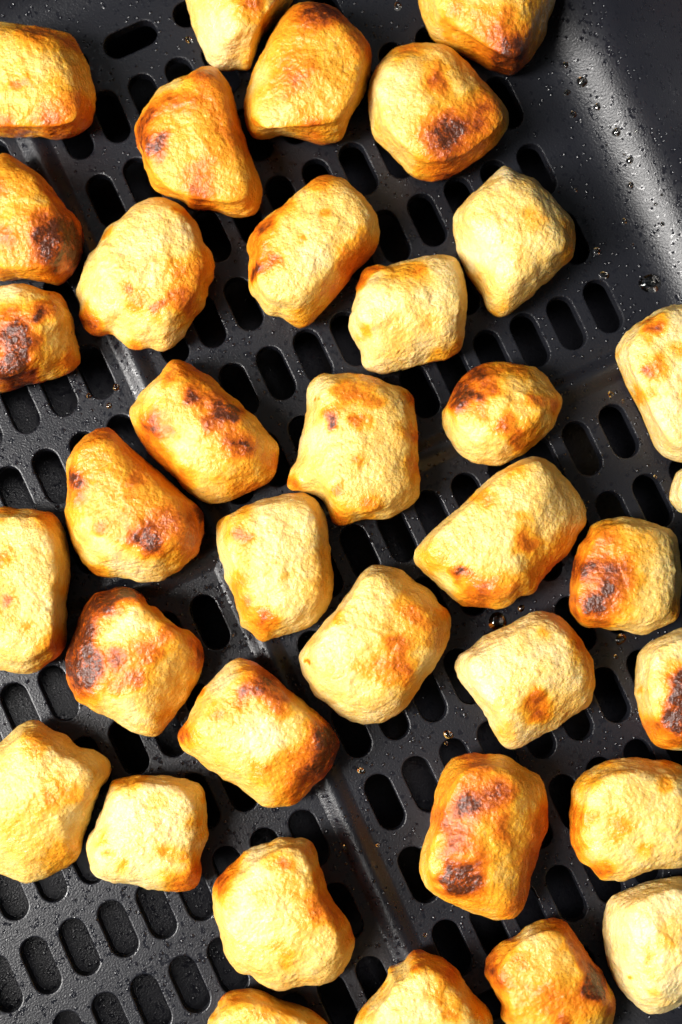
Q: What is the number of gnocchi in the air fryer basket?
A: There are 36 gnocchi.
